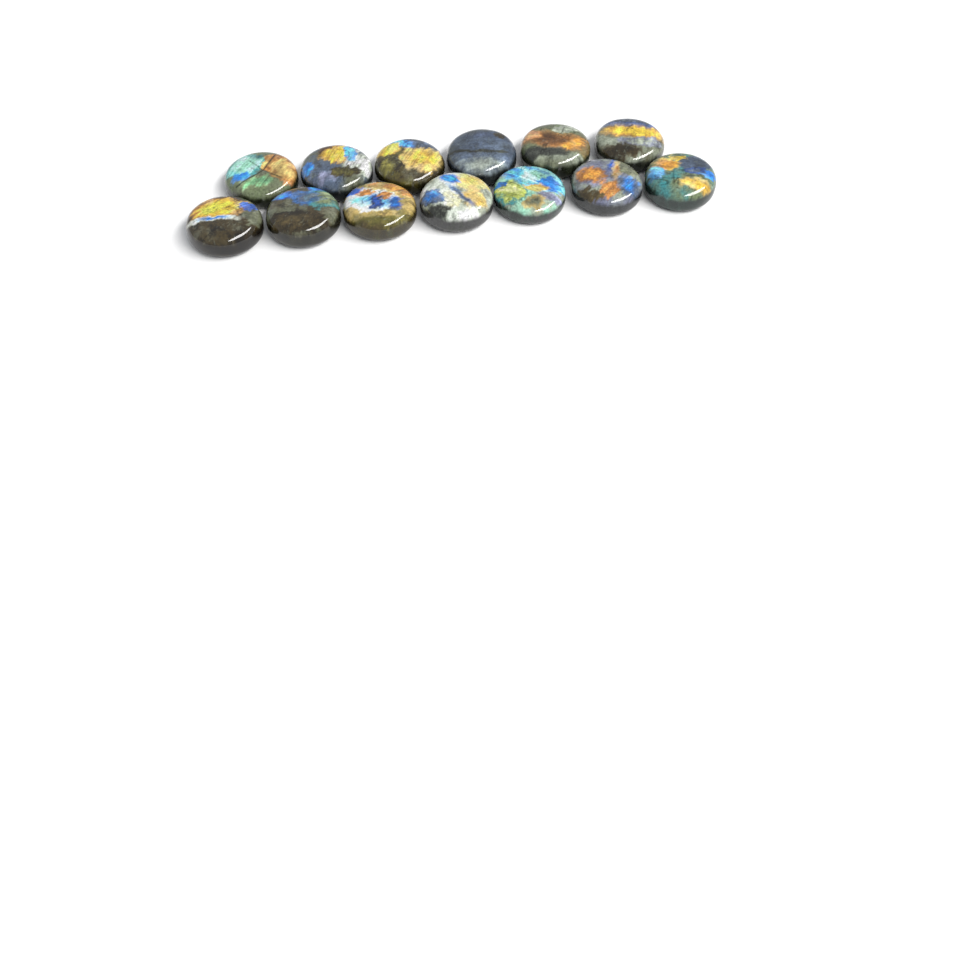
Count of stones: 13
